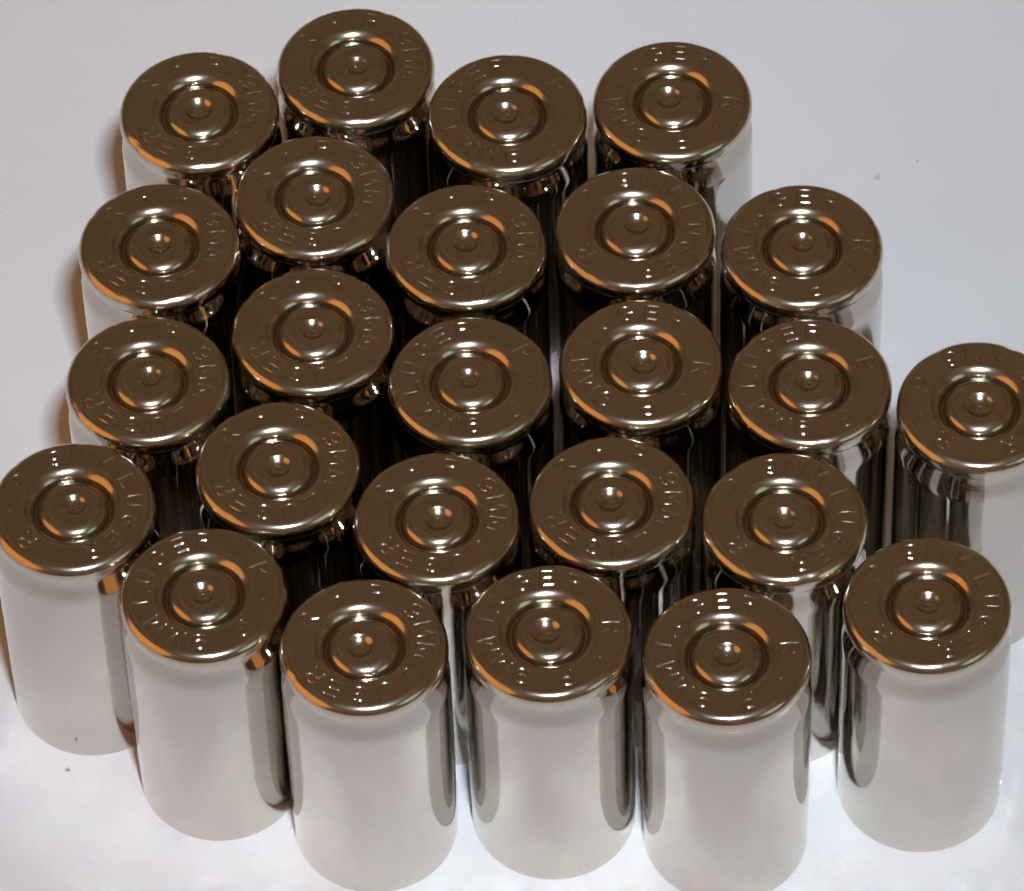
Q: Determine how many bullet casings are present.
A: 25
